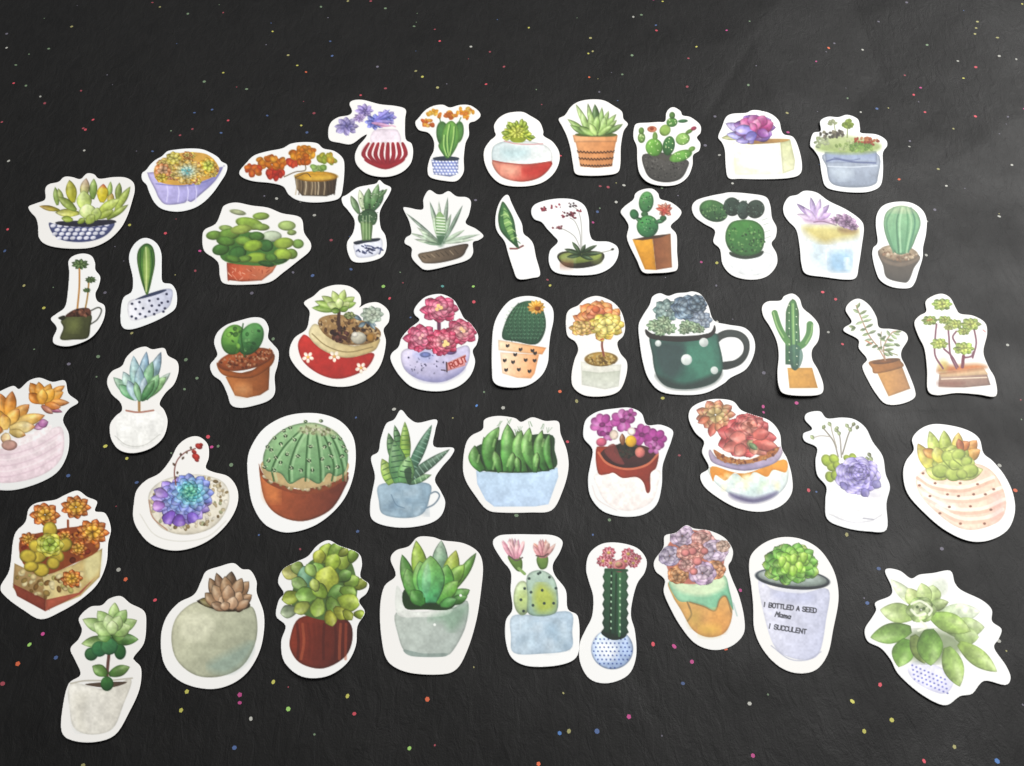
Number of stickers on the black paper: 50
